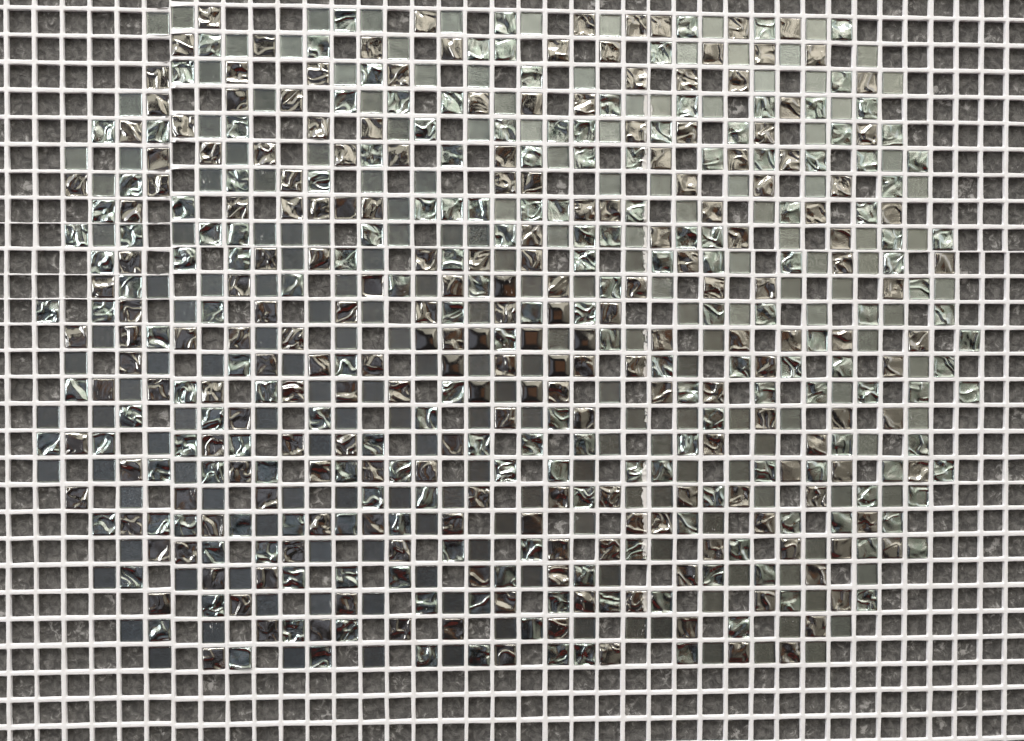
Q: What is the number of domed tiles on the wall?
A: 10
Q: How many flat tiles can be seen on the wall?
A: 200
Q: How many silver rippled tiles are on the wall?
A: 200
